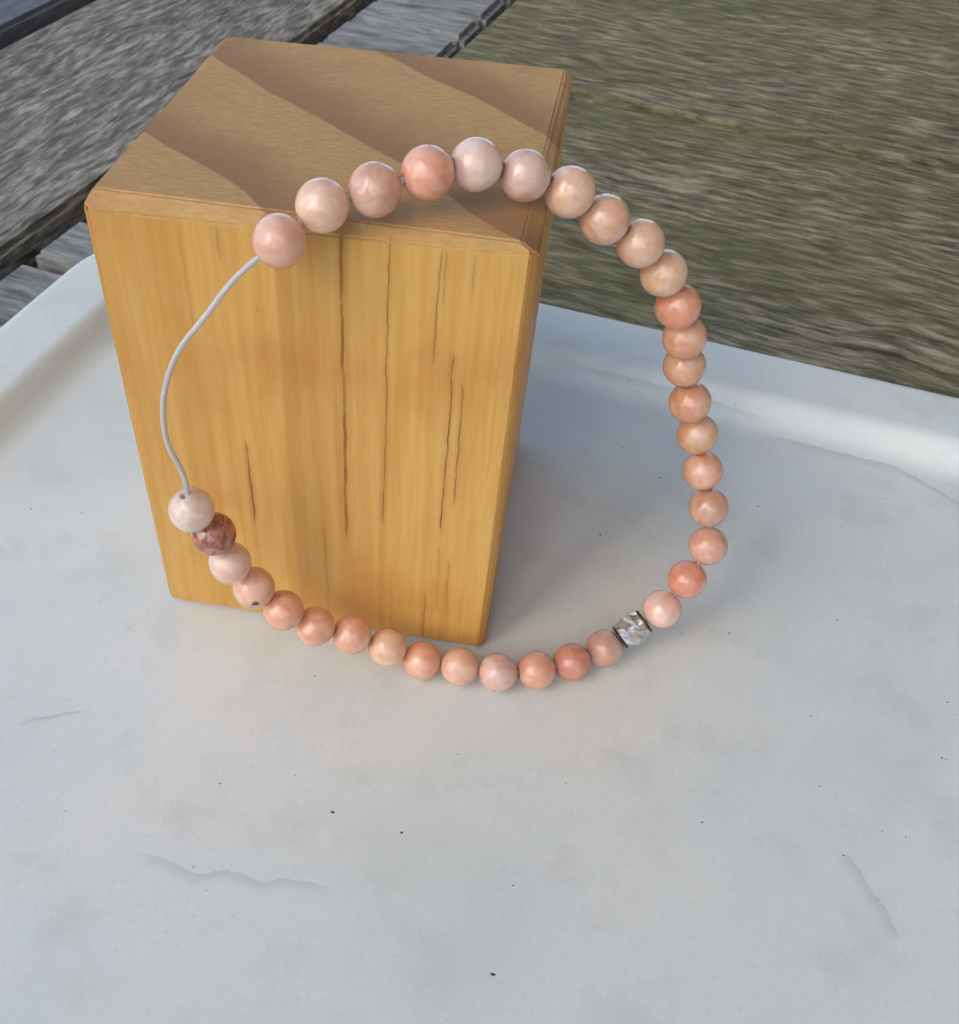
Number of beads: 34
